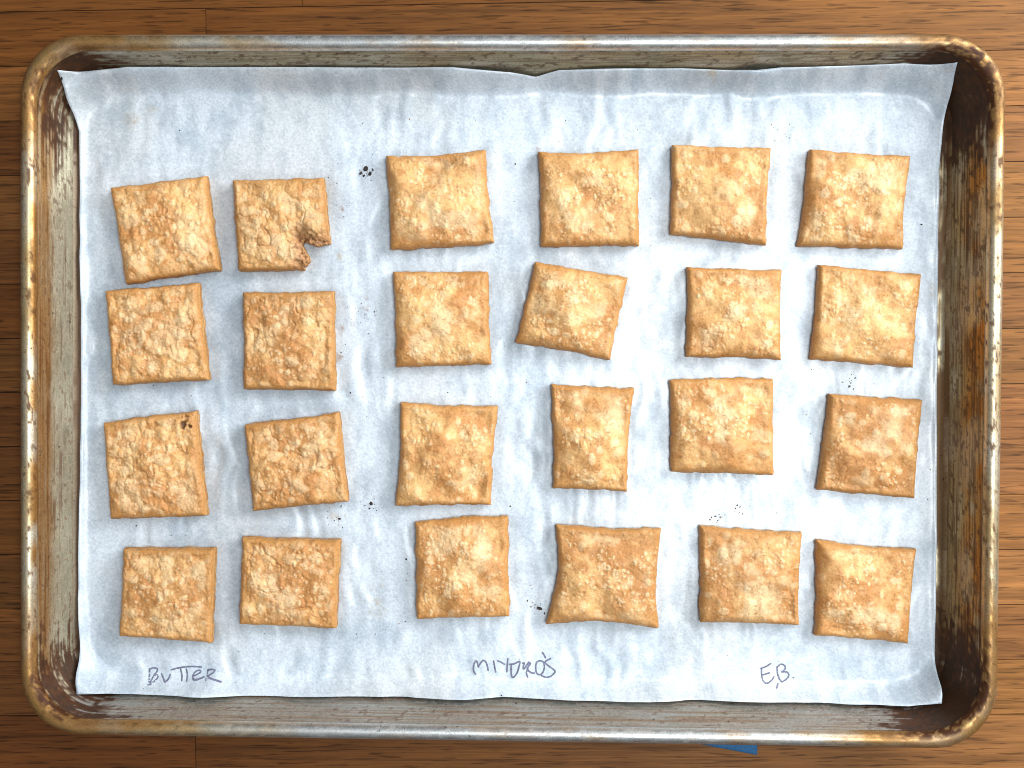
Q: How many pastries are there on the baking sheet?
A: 24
